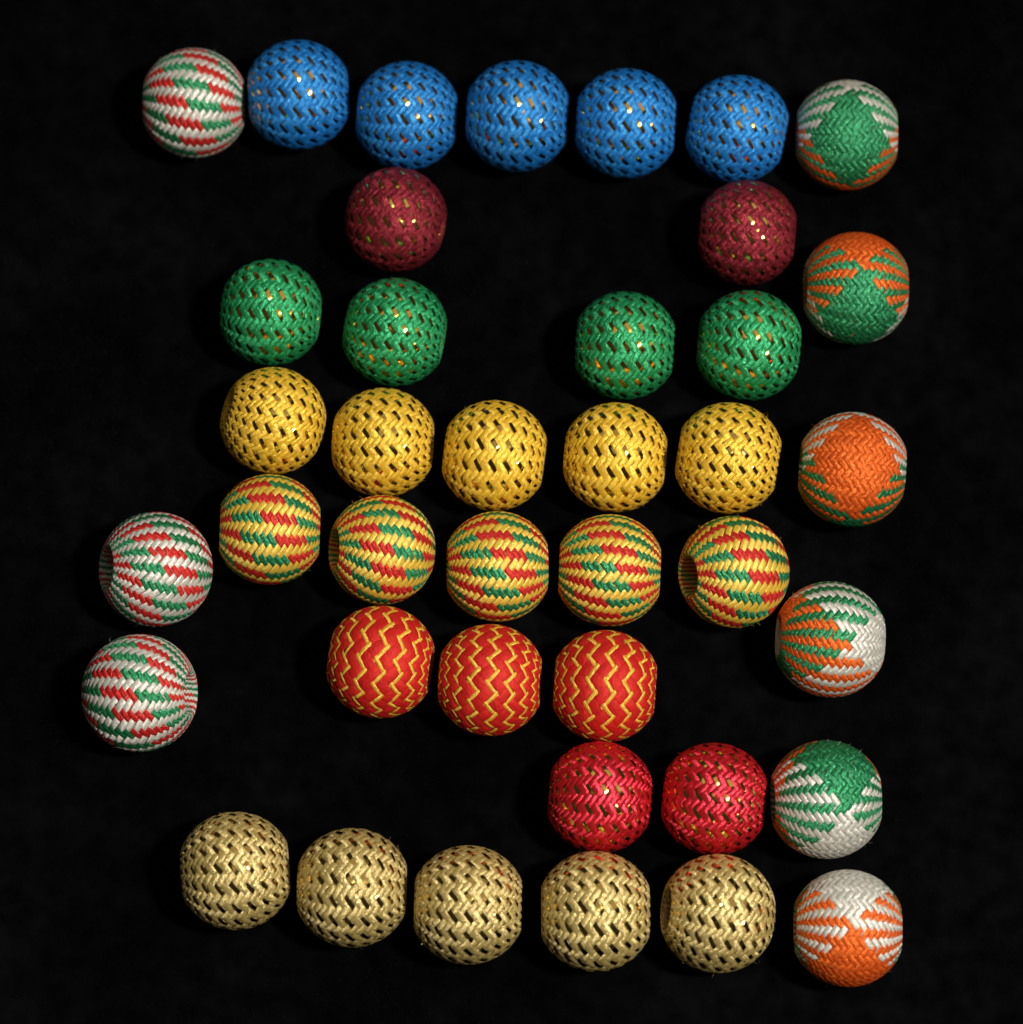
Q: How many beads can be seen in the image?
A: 40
